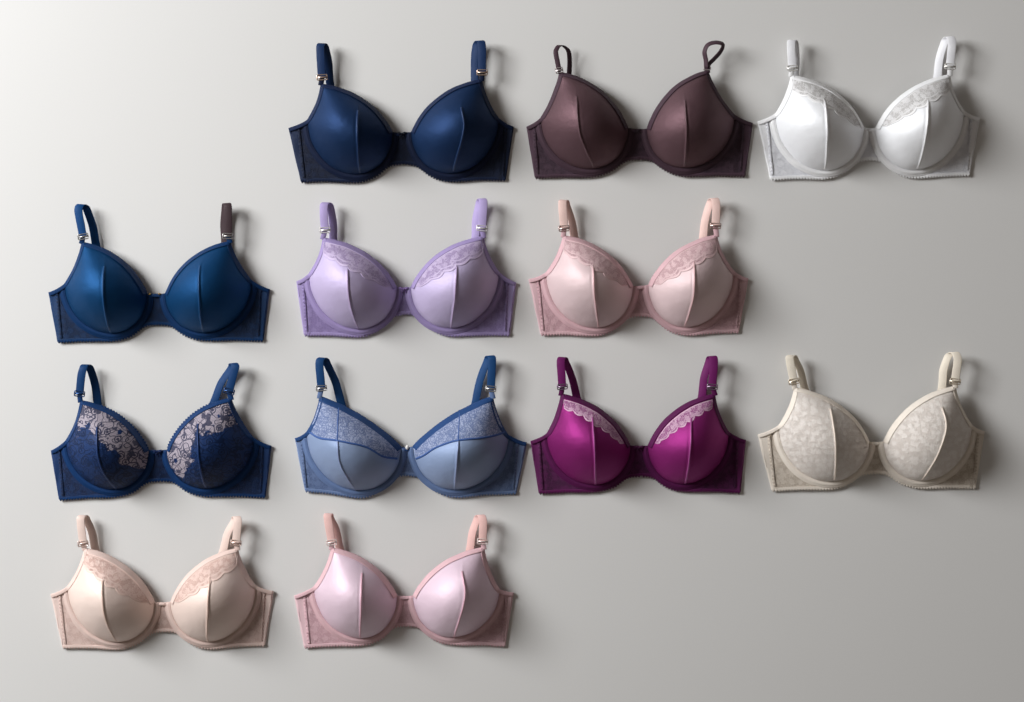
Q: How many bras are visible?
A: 12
